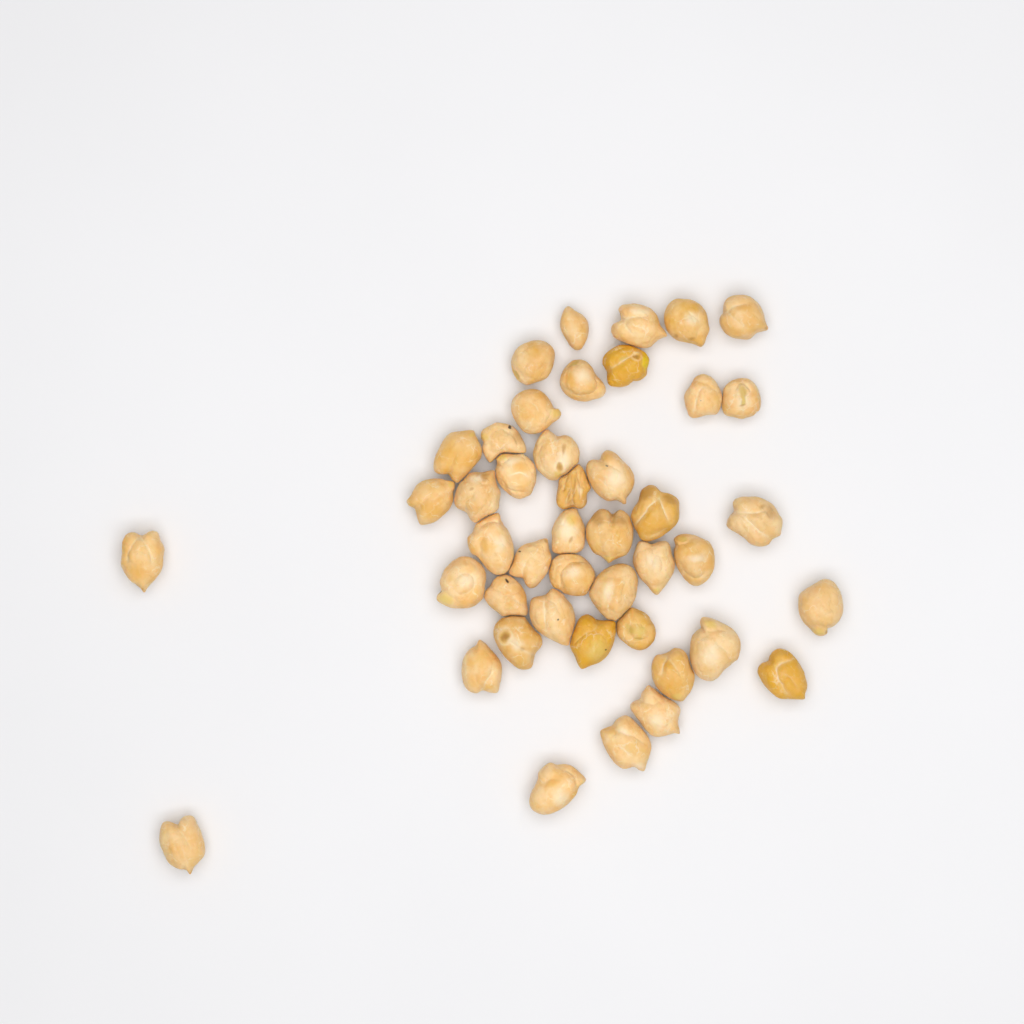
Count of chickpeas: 44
